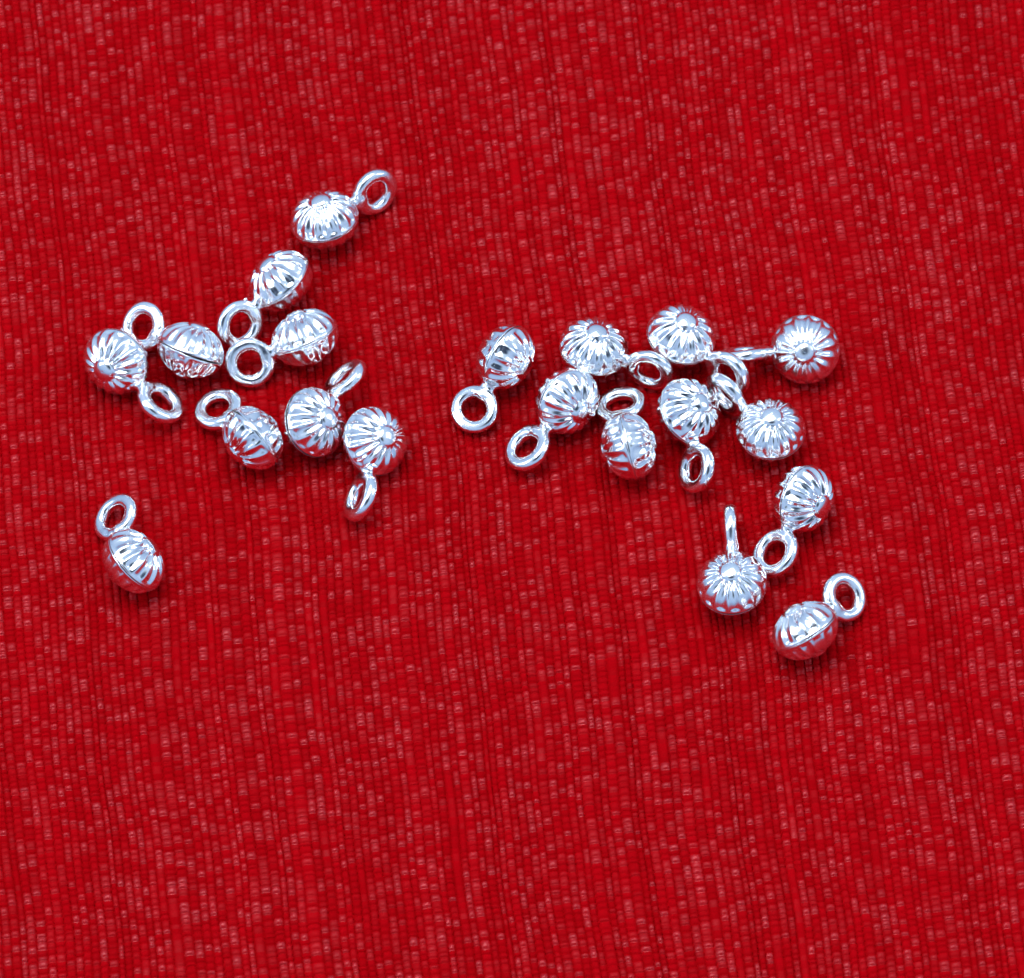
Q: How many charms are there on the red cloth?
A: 20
